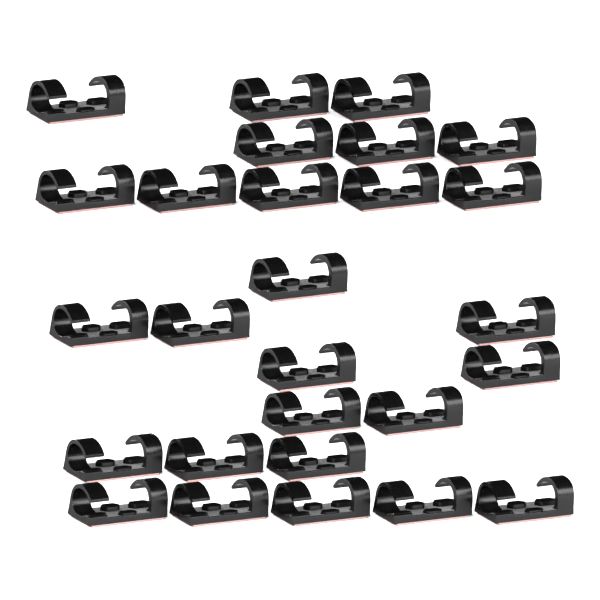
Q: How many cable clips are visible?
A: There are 27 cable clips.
